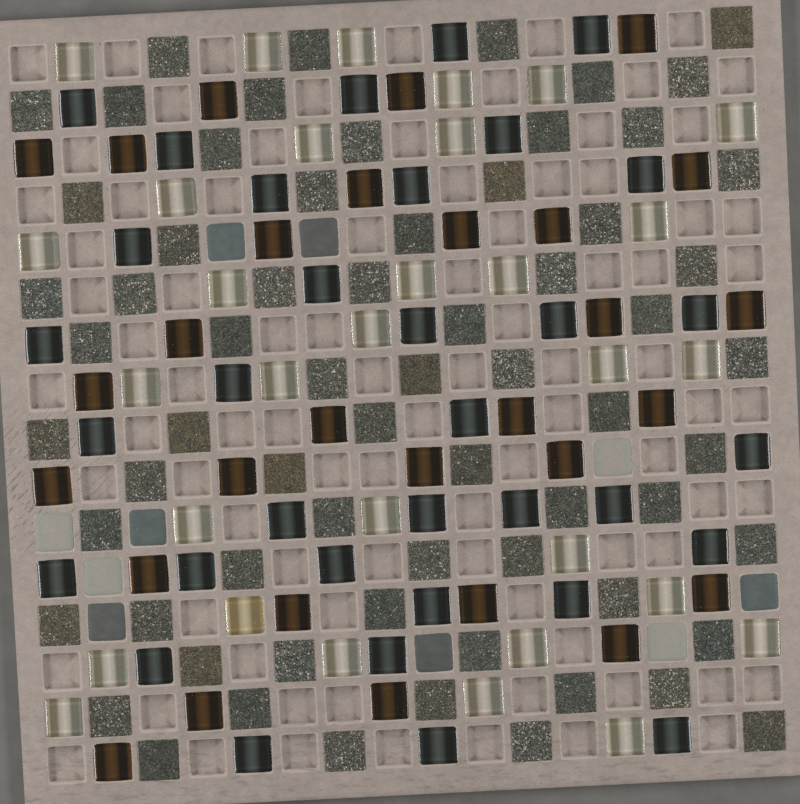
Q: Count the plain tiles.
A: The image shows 10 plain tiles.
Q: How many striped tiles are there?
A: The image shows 94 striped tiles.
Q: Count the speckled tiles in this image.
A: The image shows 67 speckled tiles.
